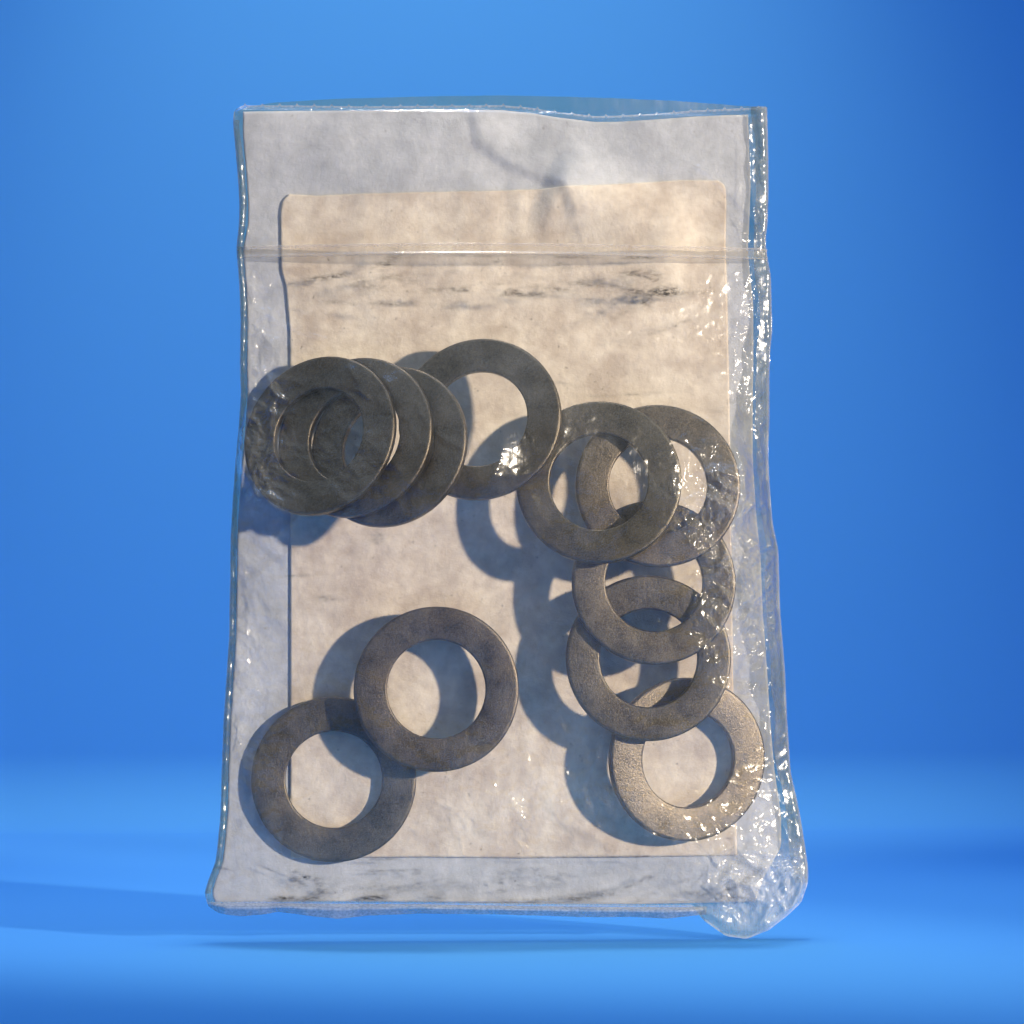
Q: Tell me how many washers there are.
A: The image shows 11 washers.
